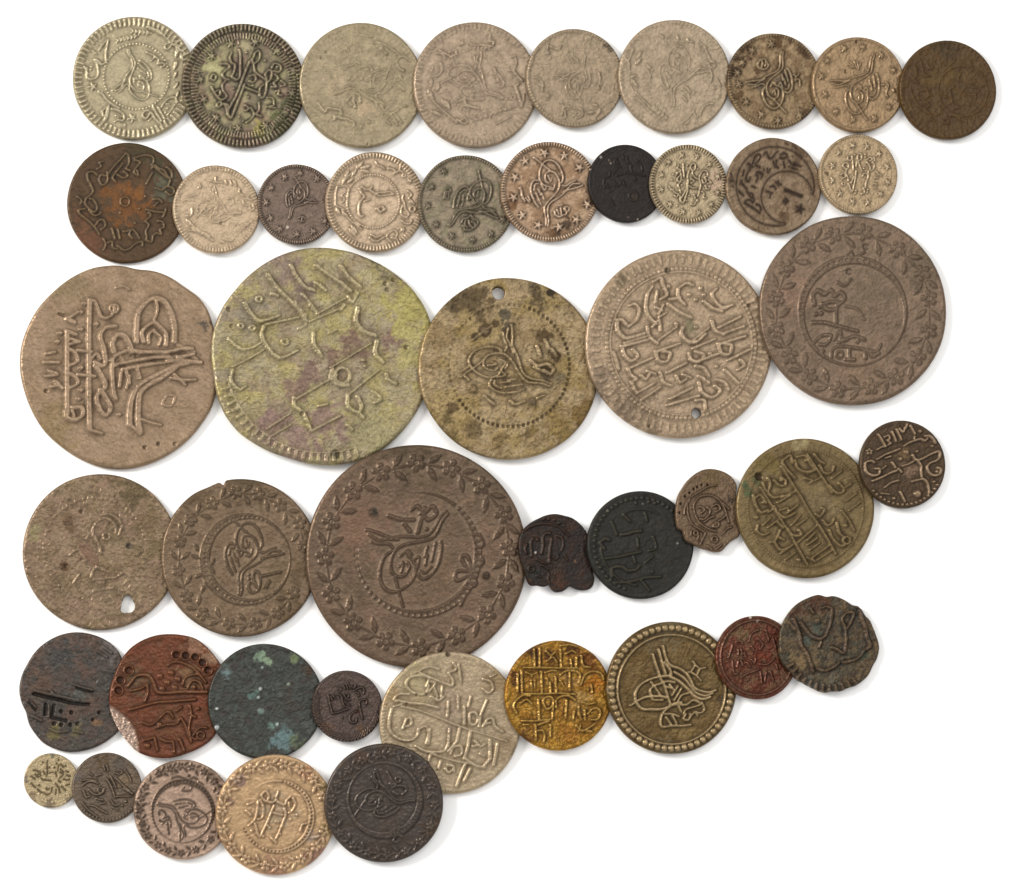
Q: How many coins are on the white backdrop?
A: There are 46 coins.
